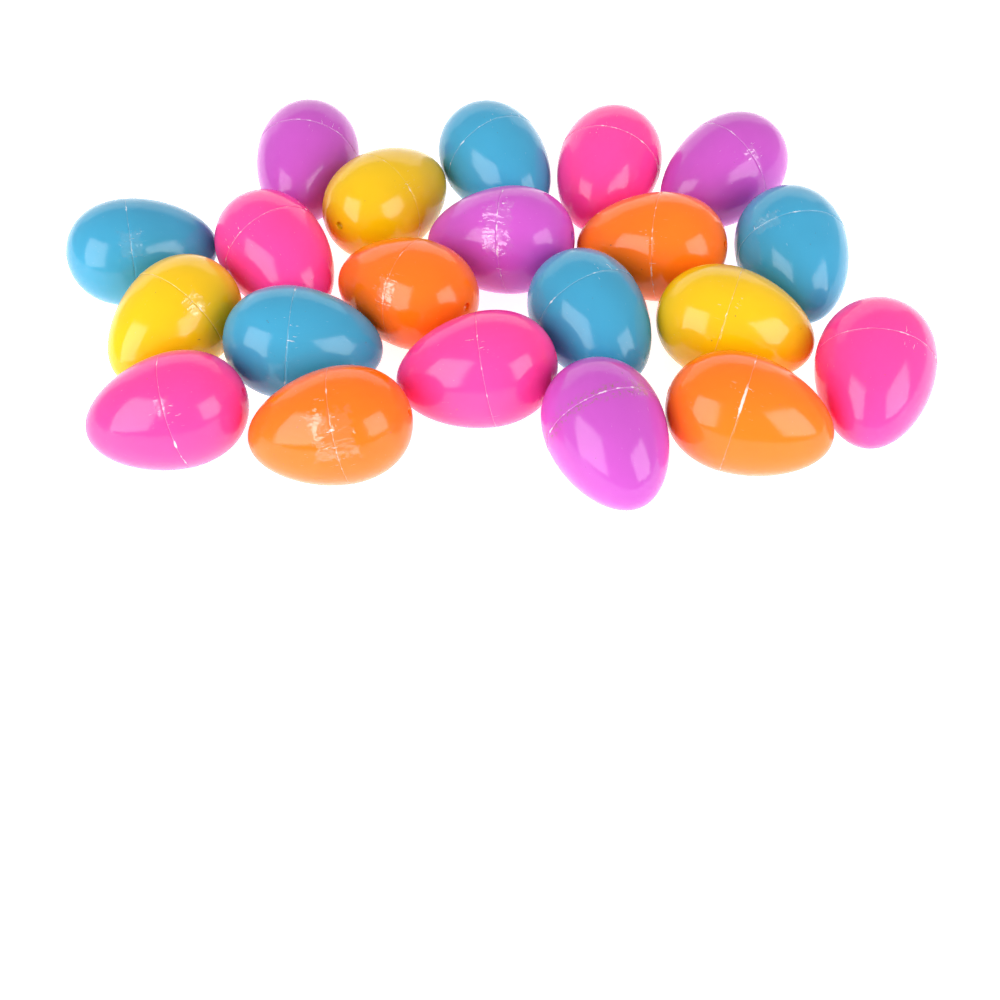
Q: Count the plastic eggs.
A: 21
